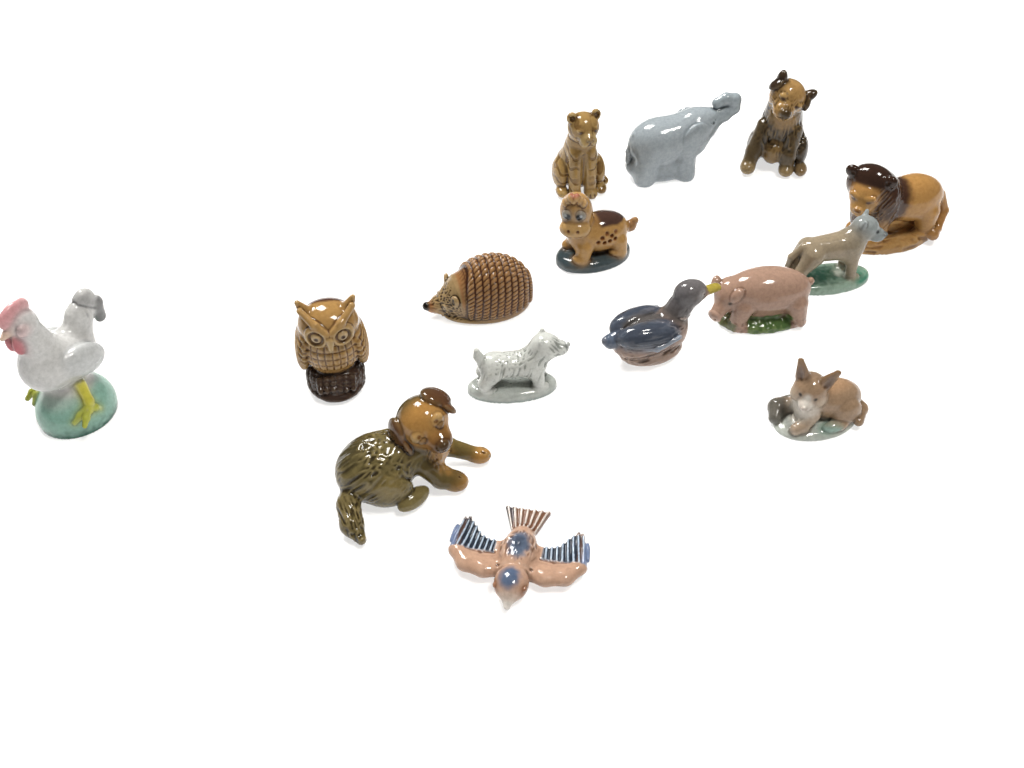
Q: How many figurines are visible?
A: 15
